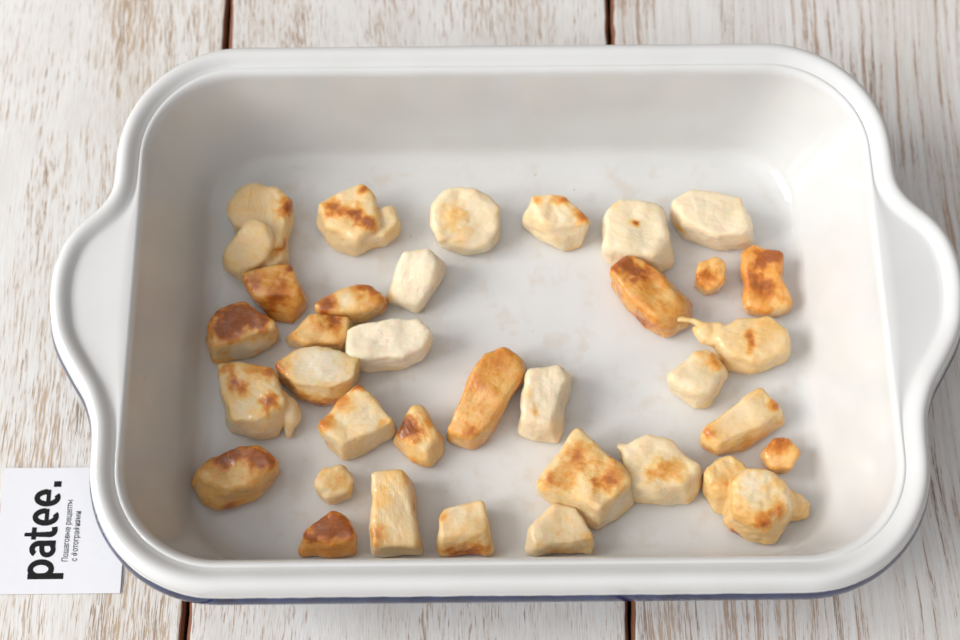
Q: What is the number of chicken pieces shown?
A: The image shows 34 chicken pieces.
